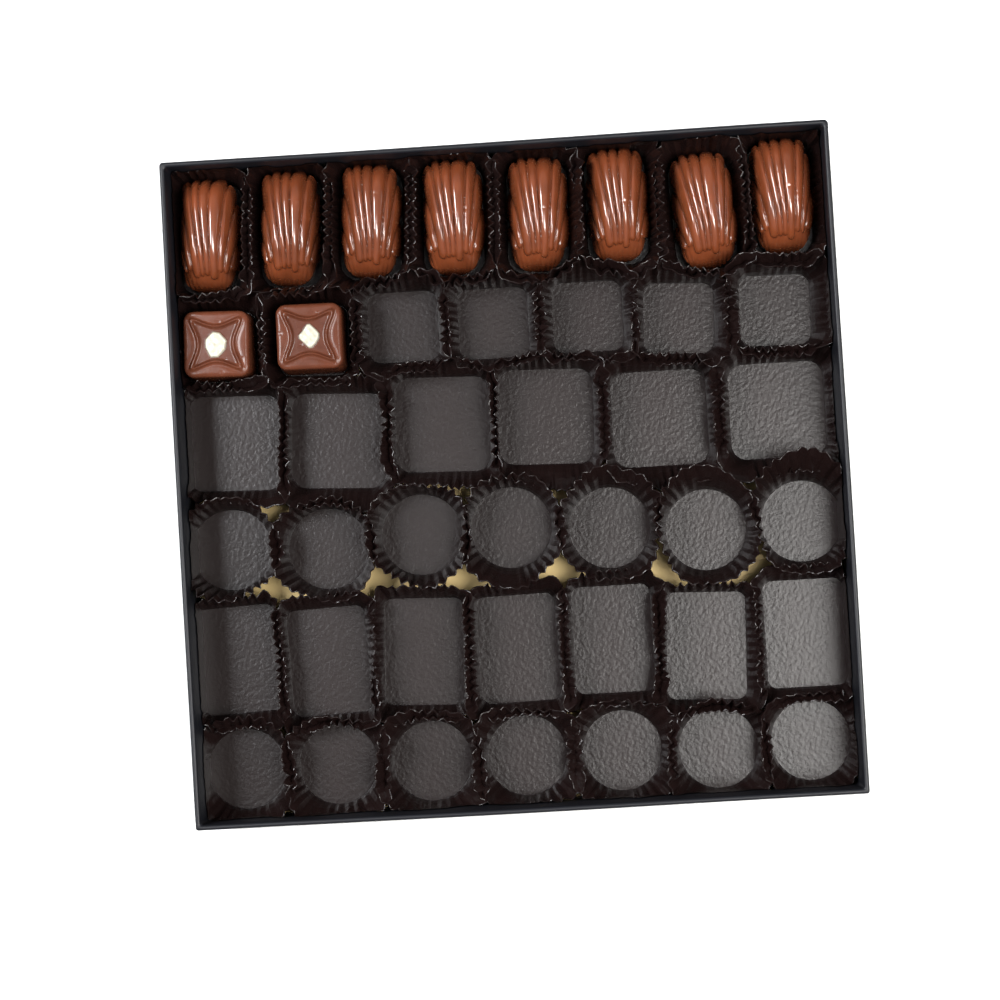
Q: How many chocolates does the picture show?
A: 10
